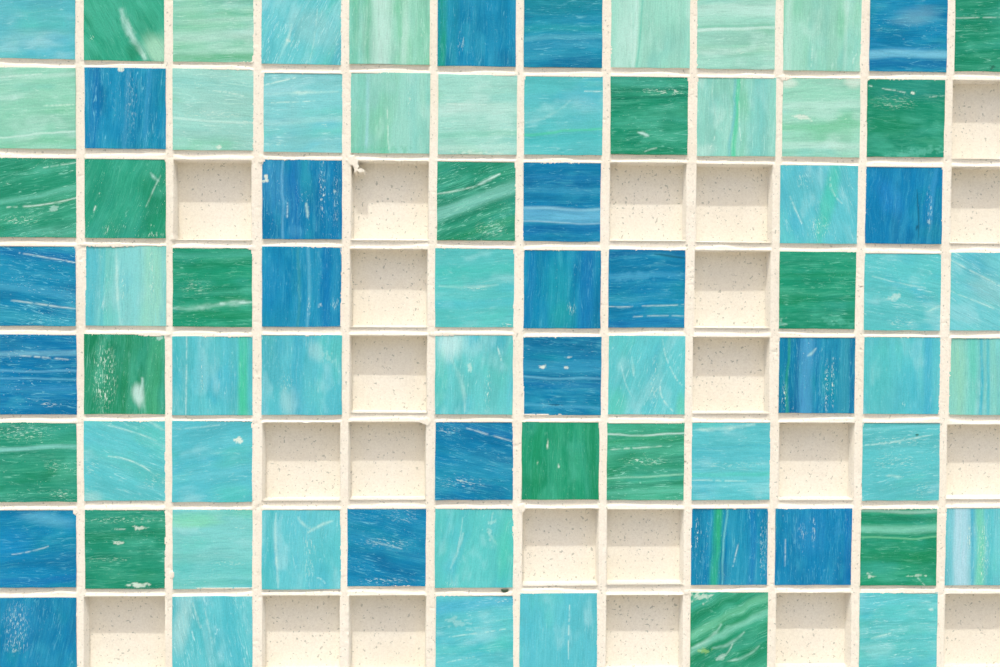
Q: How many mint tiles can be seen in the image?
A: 11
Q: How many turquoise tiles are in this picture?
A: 27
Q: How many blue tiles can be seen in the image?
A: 20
